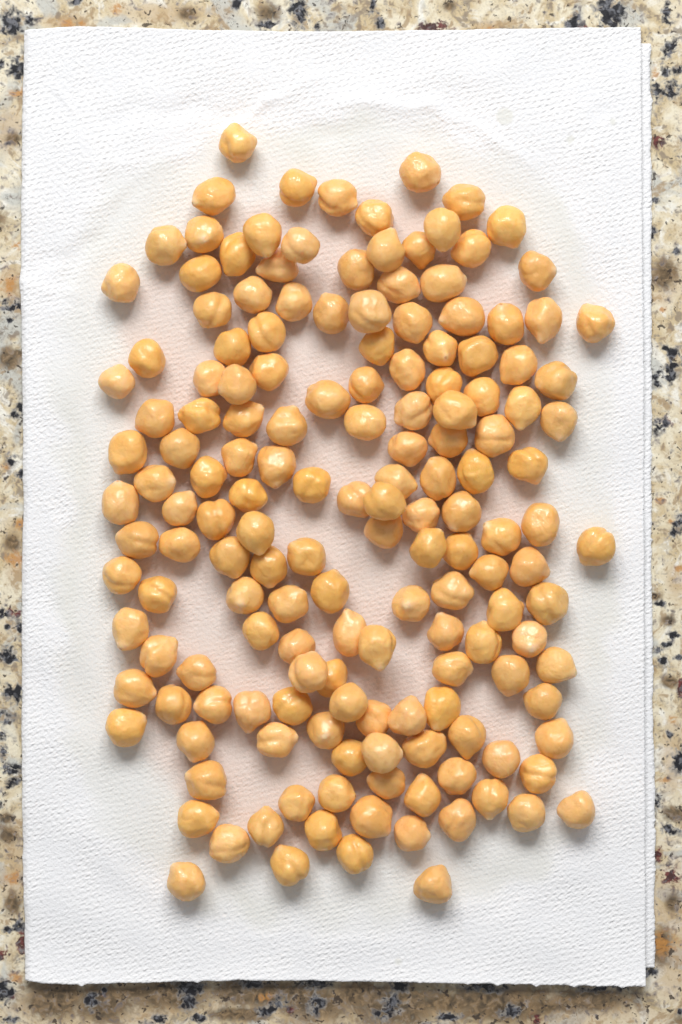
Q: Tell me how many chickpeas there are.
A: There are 161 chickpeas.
